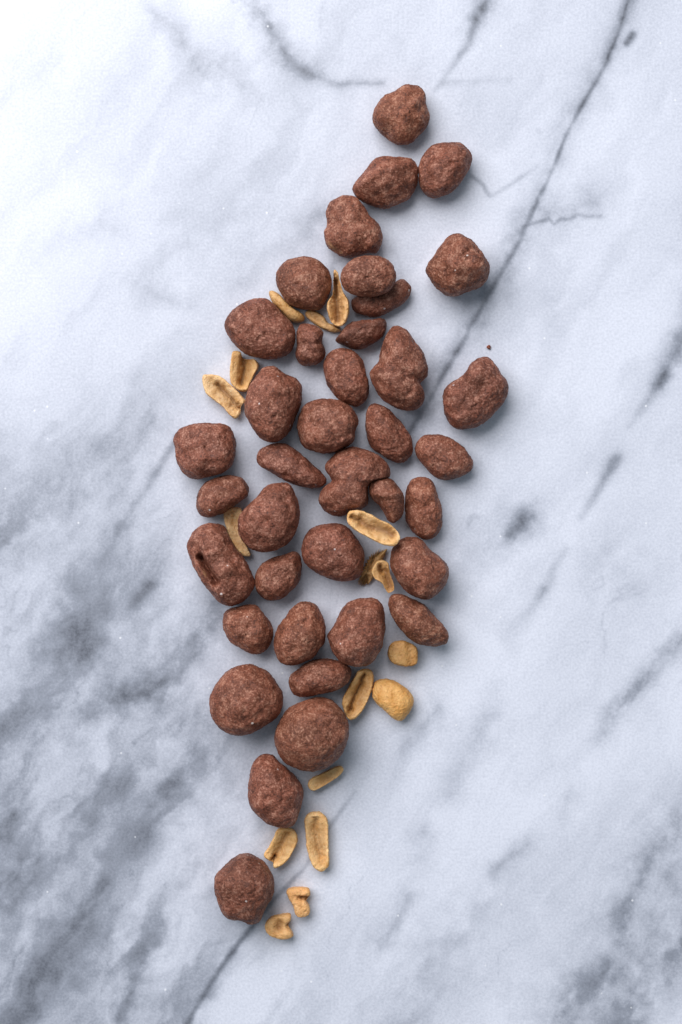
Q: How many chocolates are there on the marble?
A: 38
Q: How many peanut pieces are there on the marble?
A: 17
